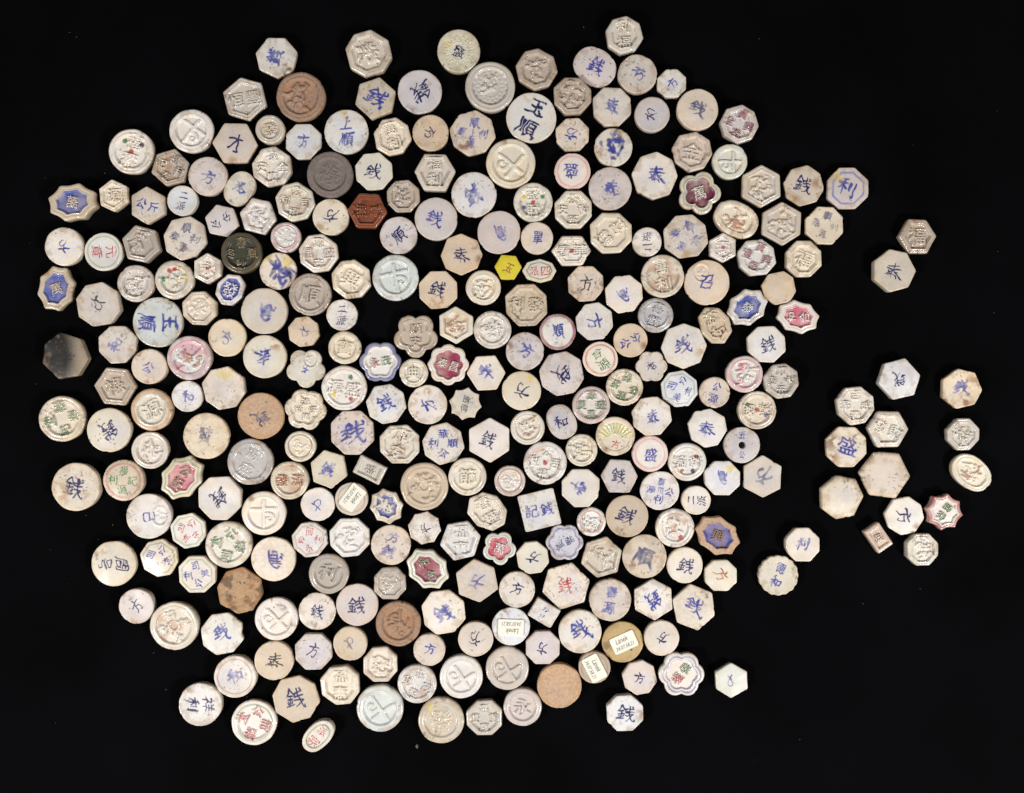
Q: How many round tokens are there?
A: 129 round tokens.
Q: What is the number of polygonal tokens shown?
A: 127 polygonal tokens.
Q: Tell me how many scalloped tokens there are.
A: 22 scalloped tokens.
